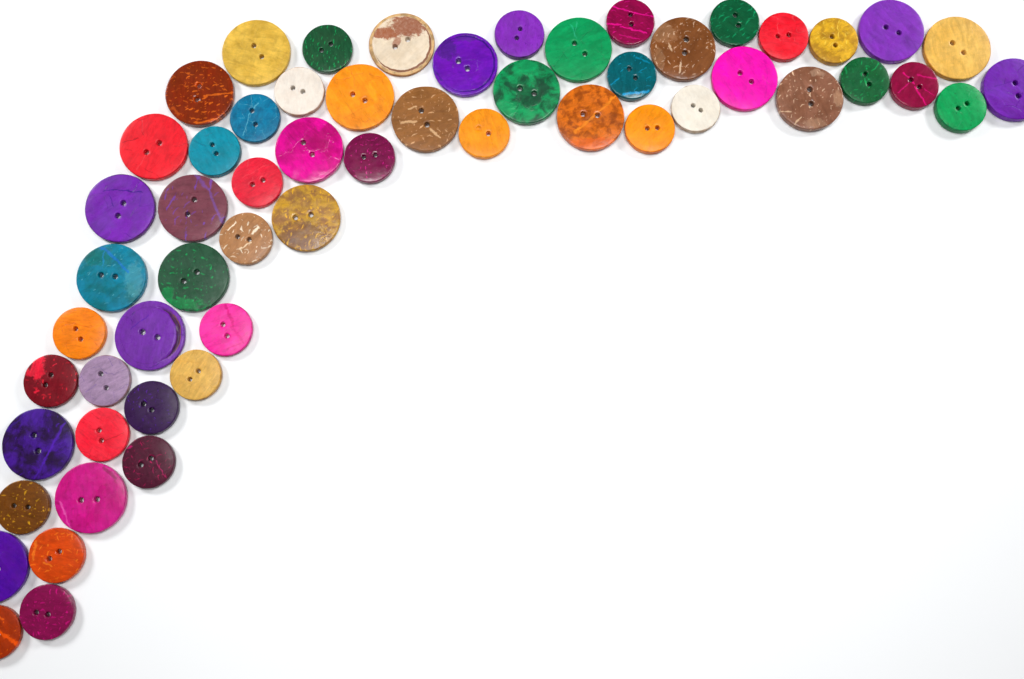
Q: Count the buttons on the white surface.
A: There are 57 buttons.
